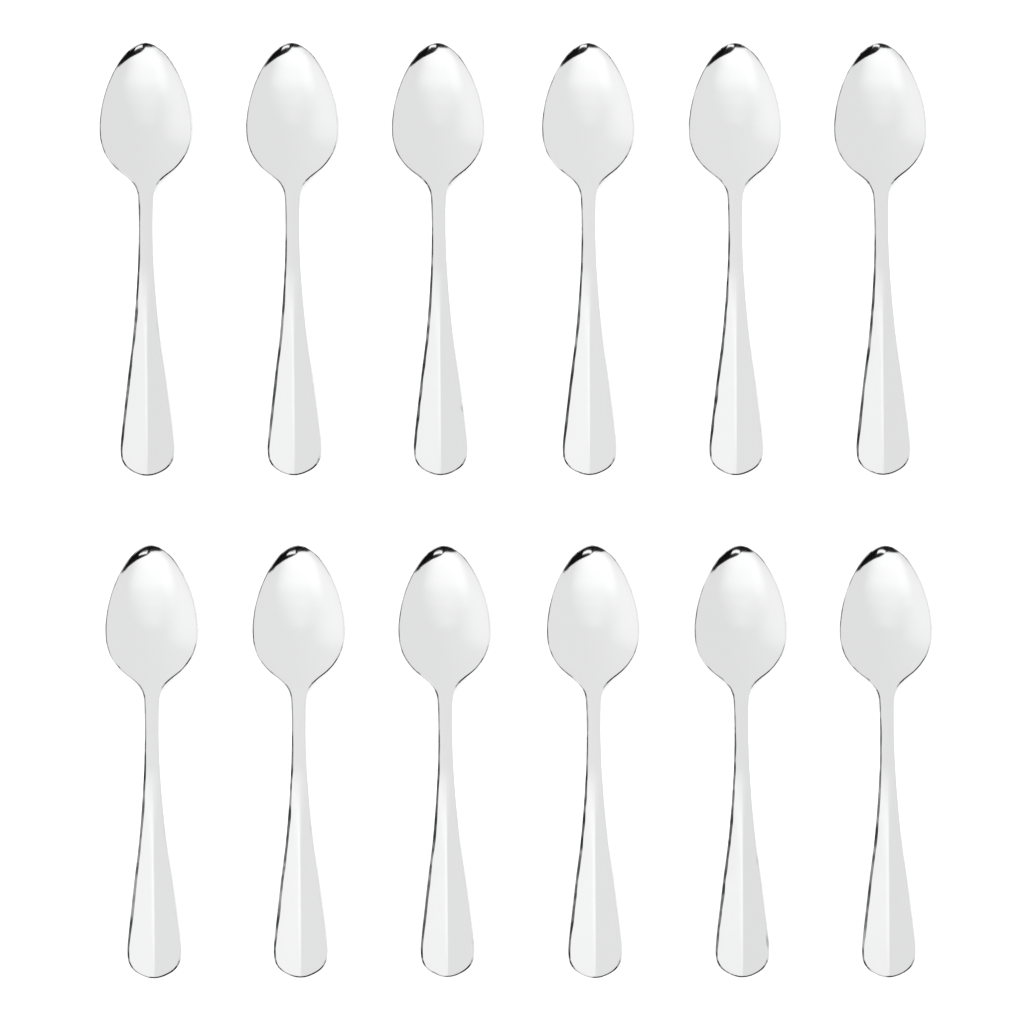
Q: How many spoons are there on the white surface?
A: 12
